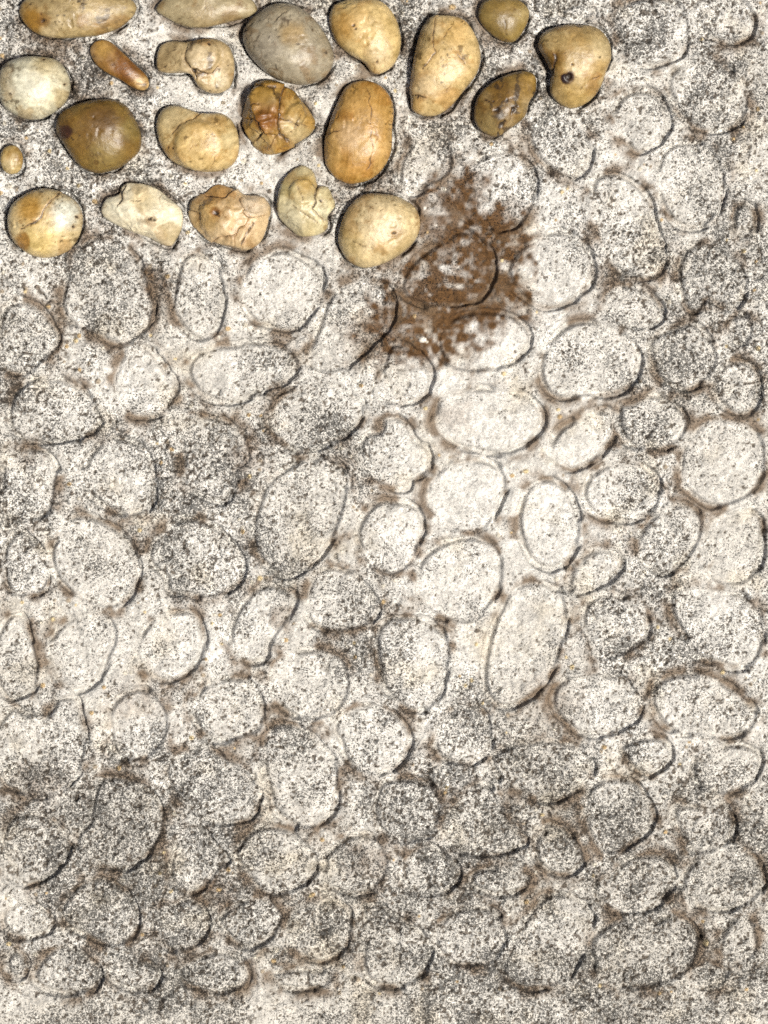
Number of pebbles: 21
